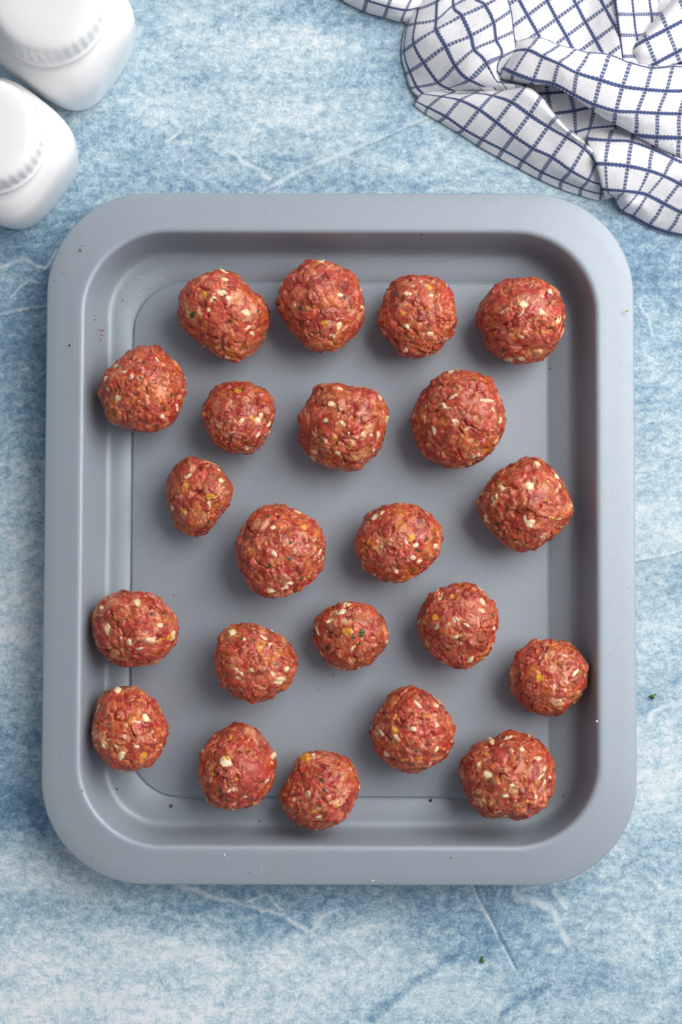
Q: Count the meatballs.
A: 22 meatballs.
